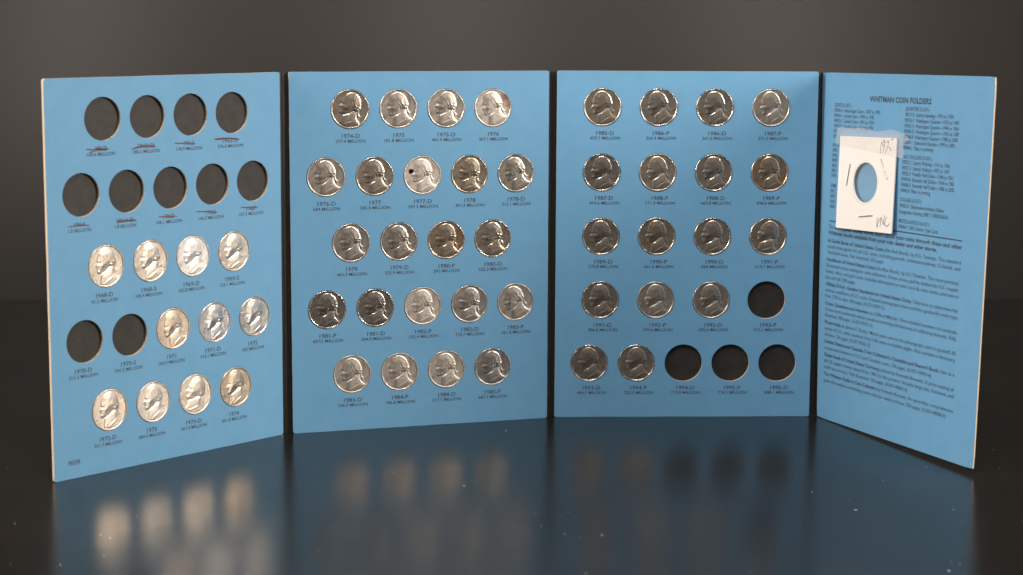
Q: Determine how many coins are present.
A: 50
